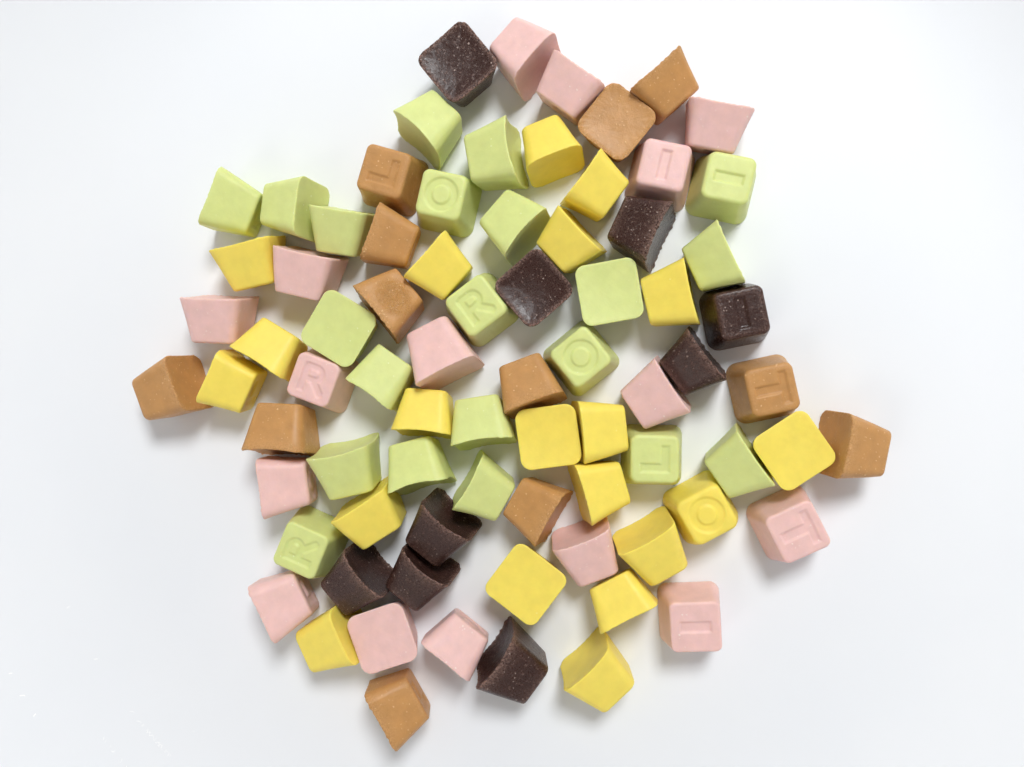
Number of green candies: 21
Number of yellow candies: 20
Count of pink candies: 16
